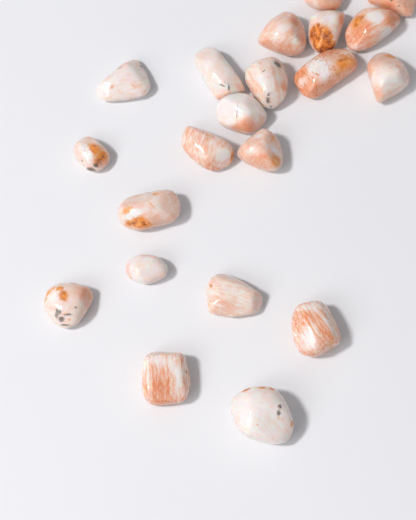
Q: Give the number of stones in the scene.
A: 21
